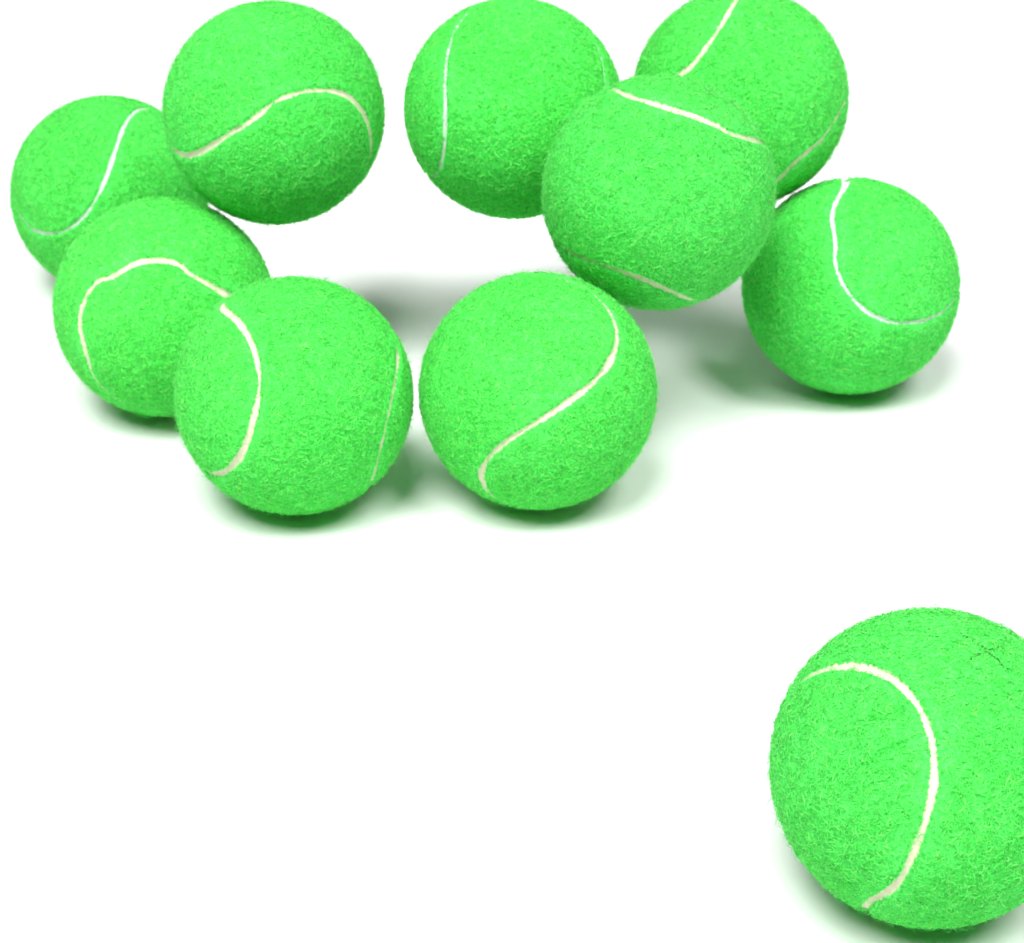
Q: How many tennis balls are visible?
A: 10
